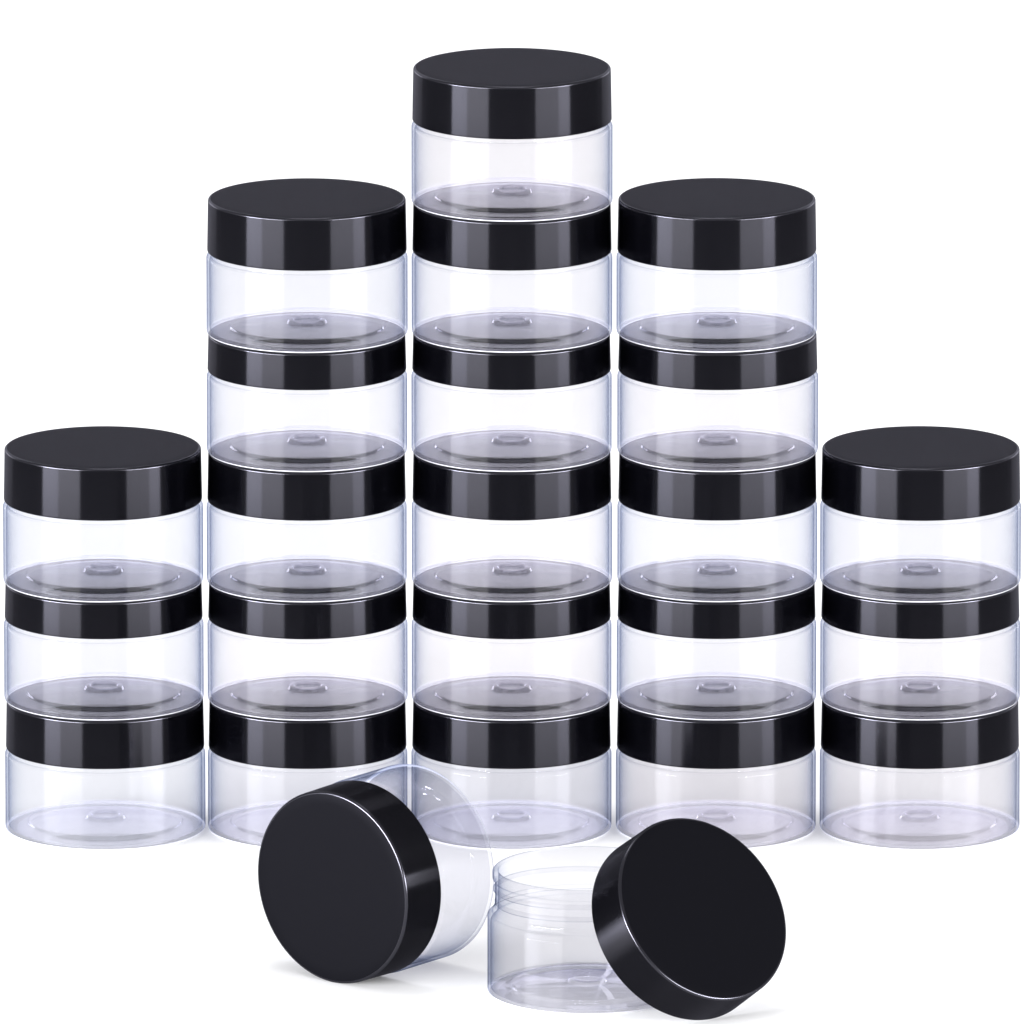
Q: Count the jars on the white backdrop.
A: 24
